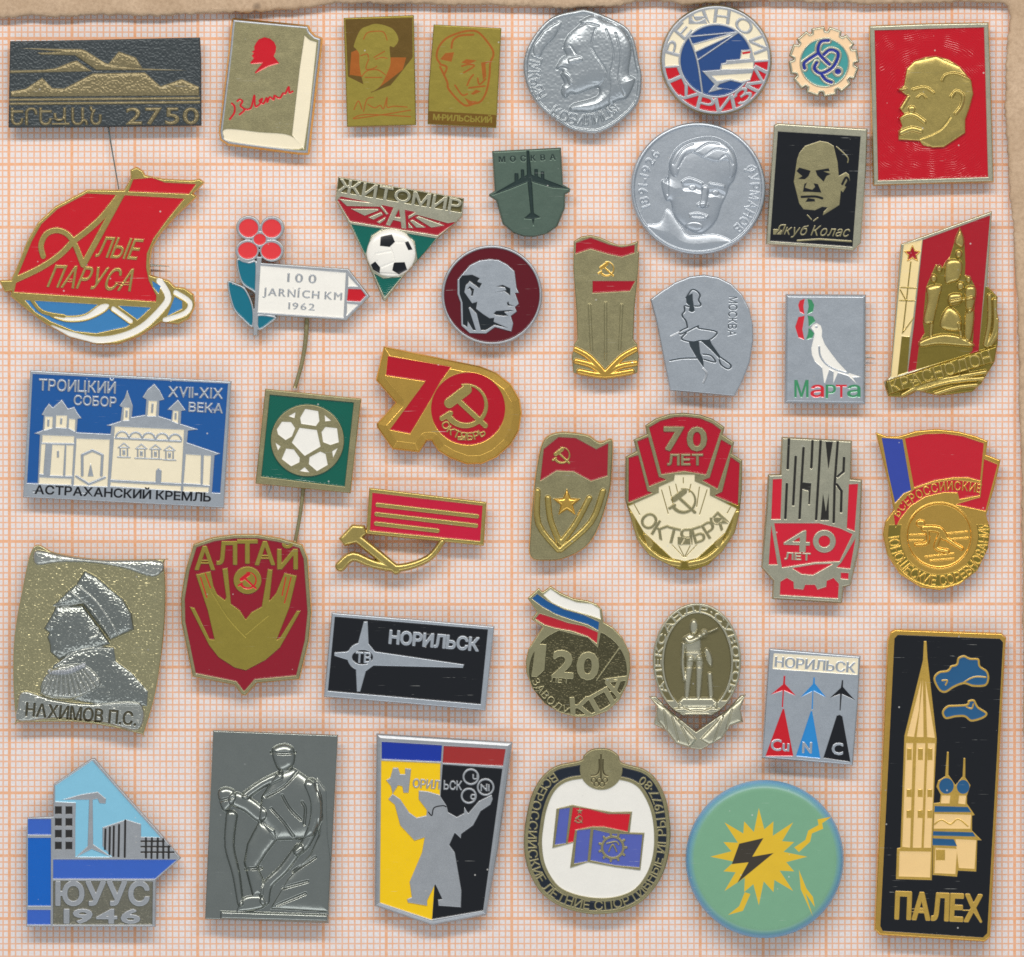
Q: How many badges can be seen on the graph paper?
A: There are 39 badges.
